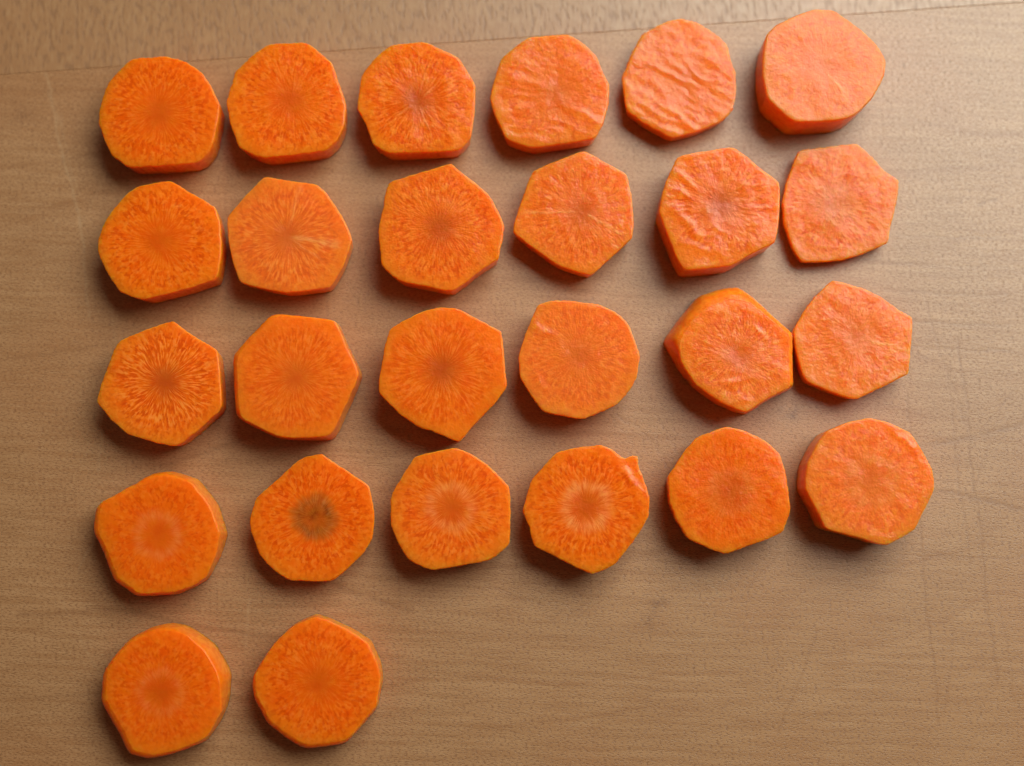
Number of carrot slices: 26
